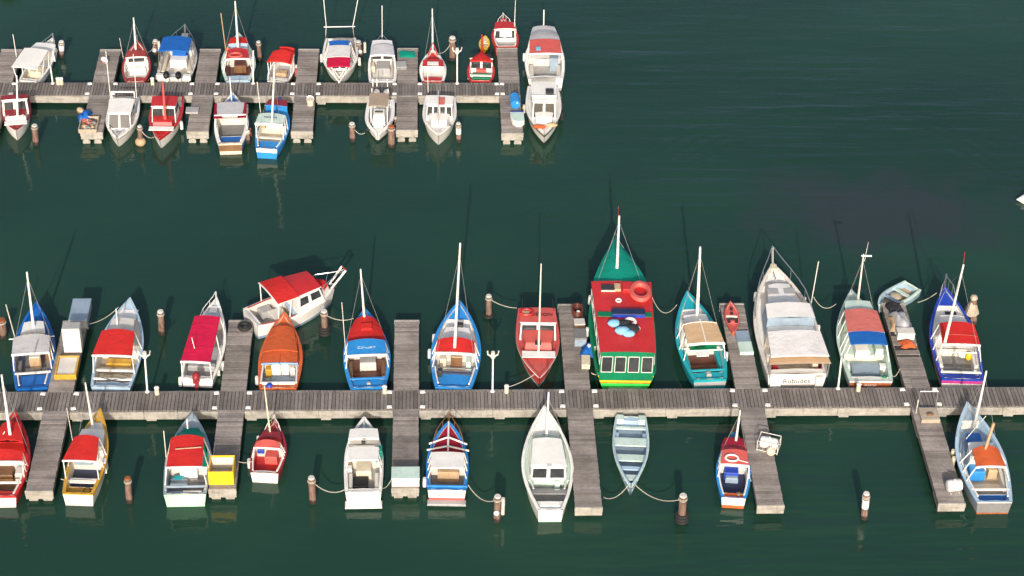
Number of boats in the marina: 45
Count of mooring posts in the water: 21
